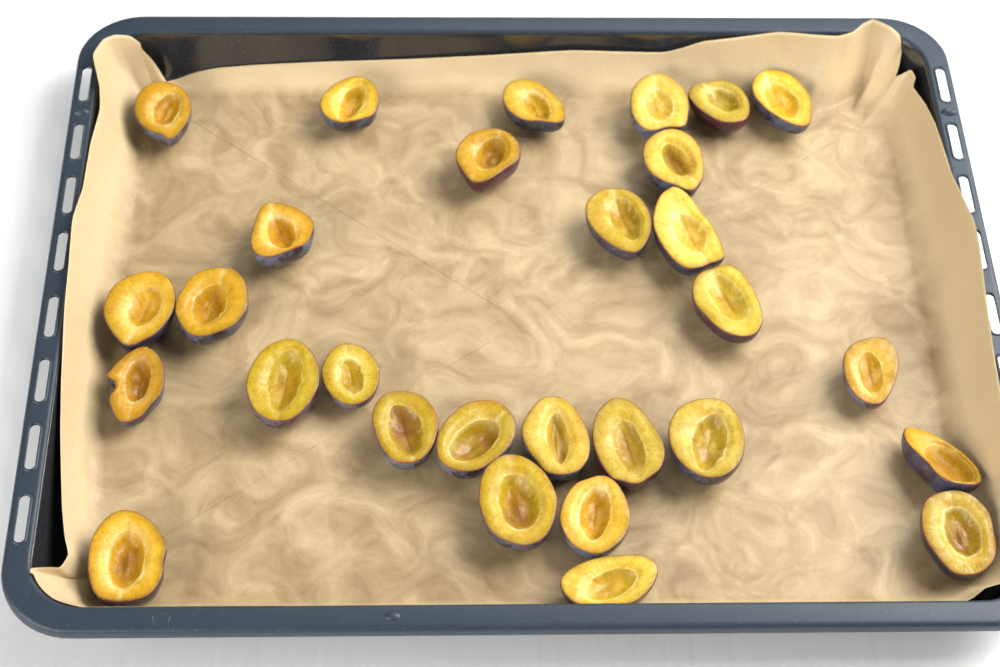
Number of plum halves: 29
